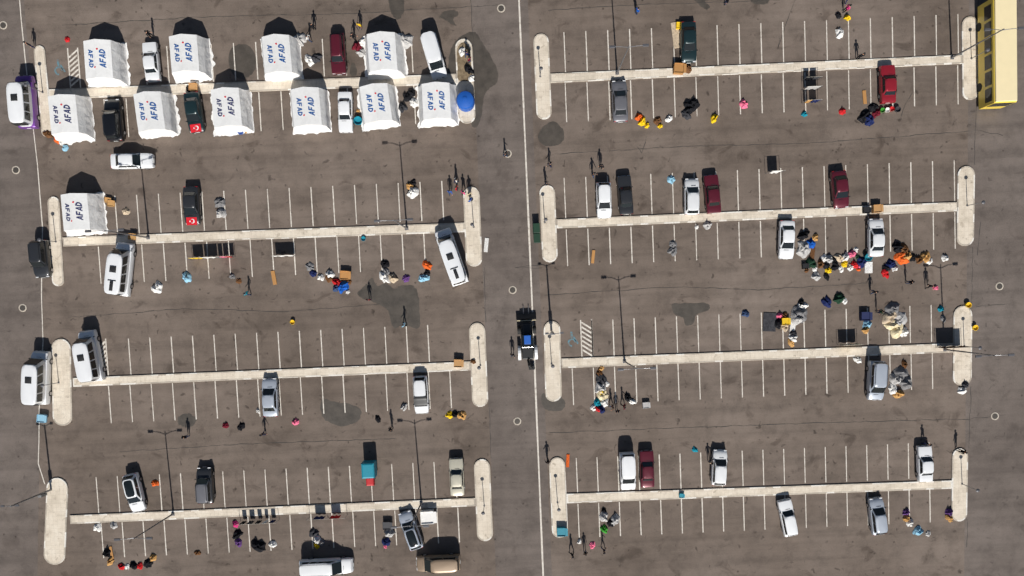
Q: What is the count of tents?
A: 11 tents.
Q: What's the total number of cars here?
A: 29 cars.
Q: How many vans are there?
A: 10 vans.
